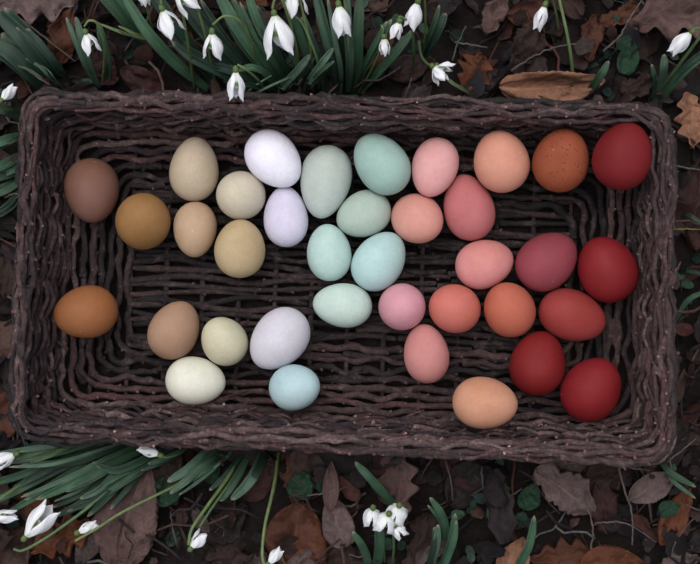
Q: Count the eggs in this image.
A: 37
